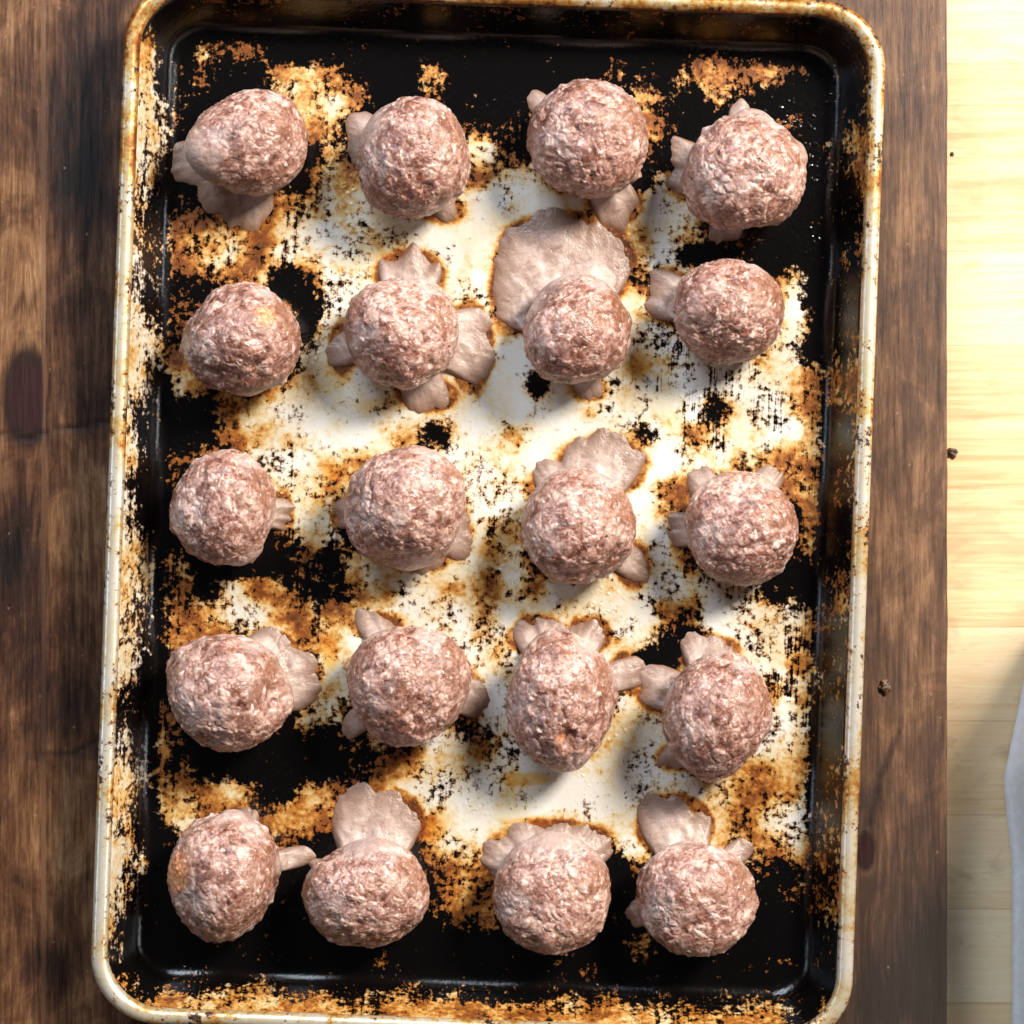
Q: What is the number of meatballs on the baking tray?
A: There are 20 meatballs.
